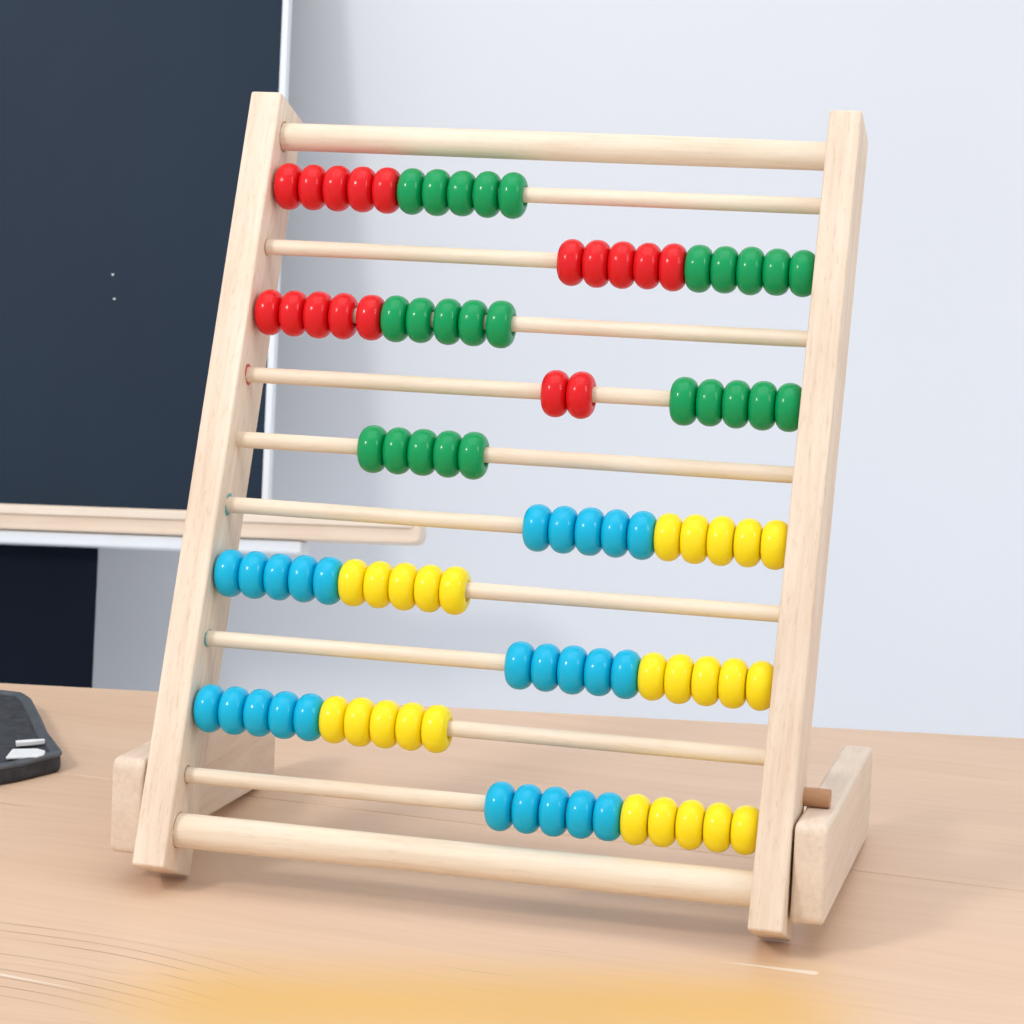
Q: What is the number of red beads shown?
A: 17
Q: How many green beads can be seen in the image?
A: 25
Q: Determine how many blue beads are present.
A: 25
